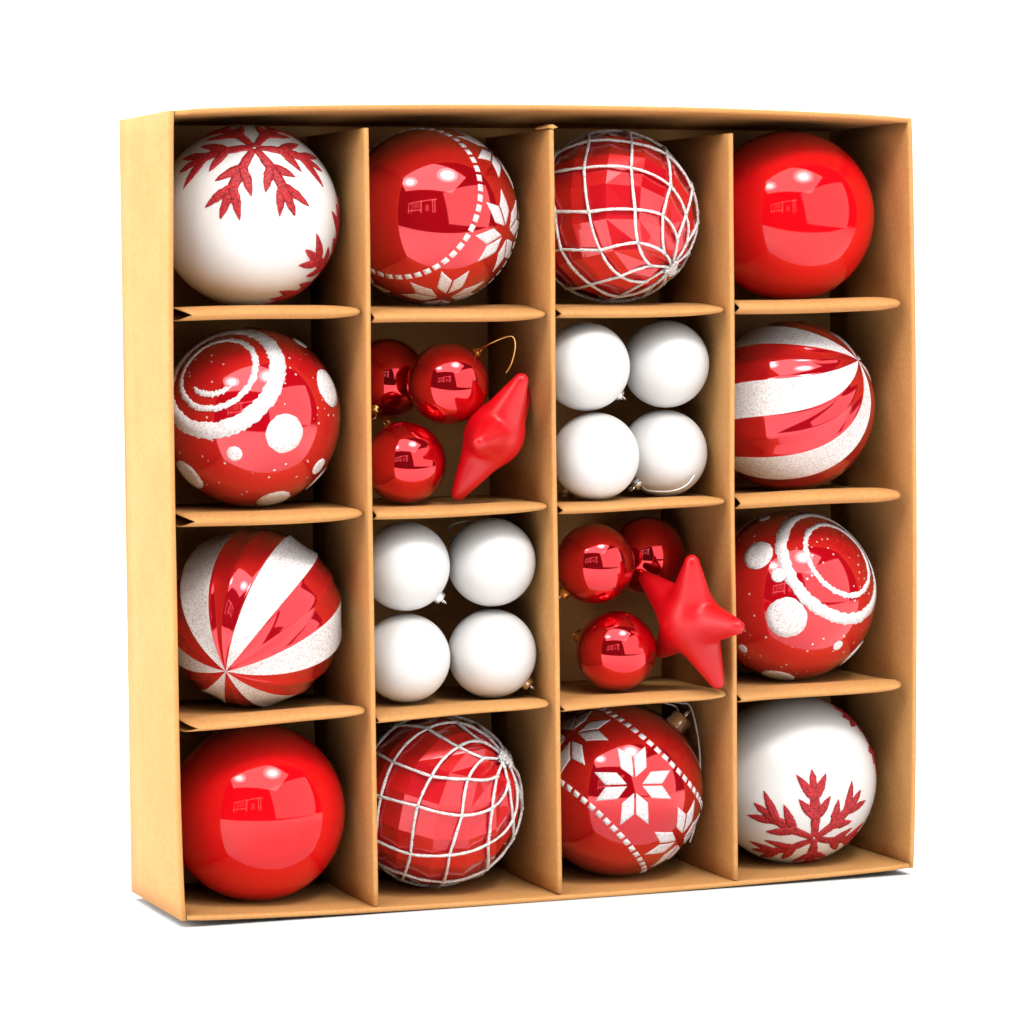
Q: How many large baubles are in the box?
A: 12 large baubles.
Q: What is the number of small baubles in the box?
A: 14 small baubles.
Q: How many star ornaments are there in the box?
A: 2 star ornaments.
